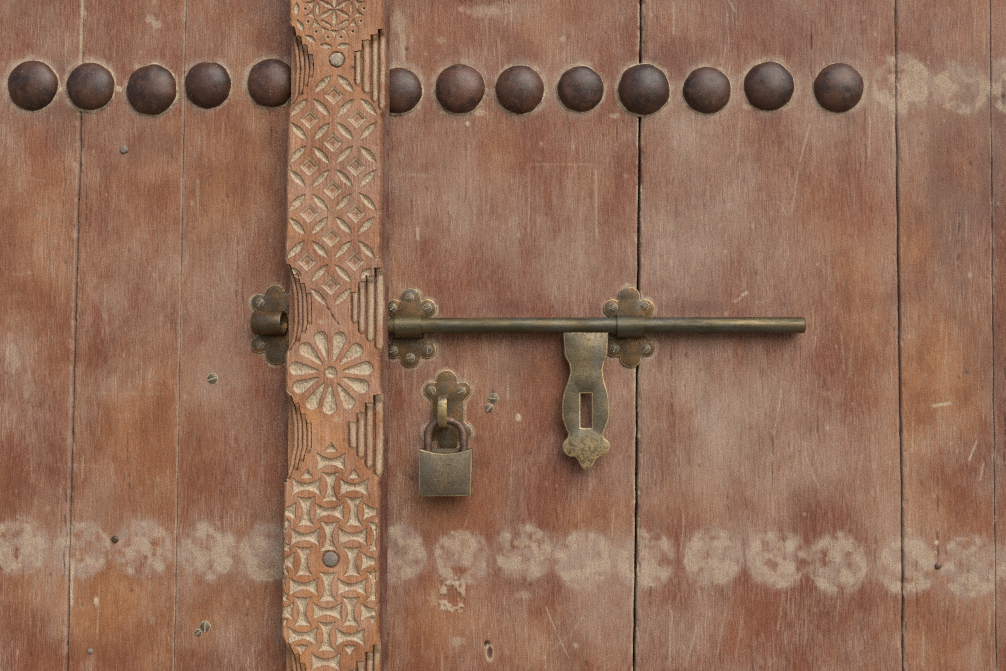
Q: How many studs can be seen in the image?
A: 13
